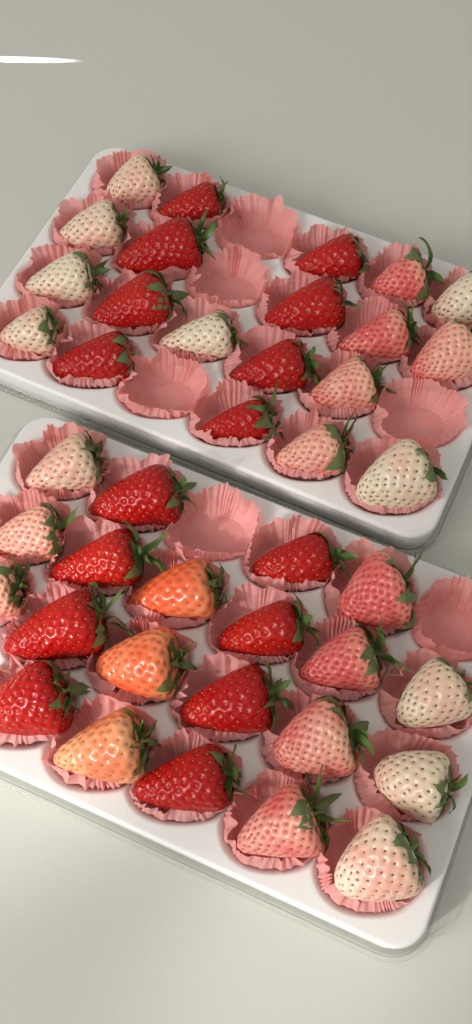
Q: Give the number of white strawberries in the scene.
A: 11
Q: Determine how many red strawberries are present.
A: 16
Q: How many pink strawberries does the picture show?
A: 11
